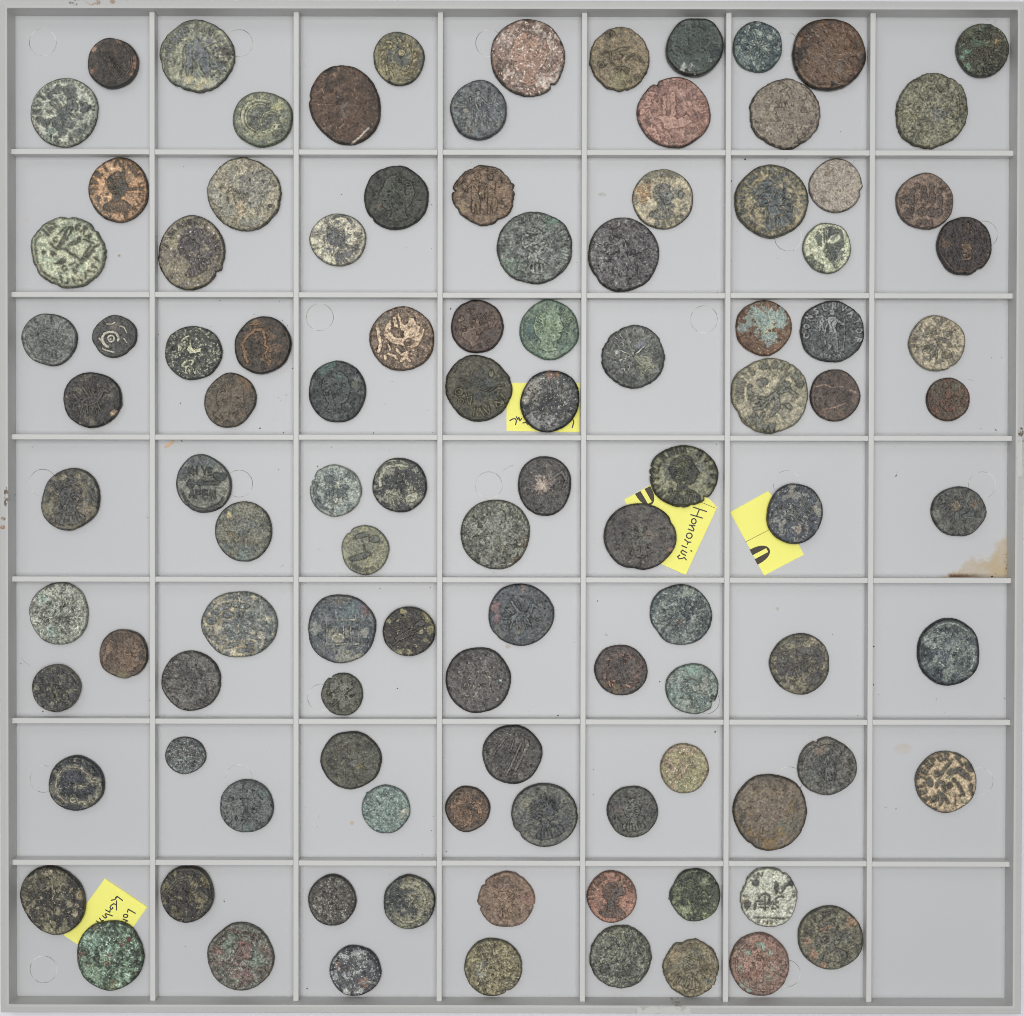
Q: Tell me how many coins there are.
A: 106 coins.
